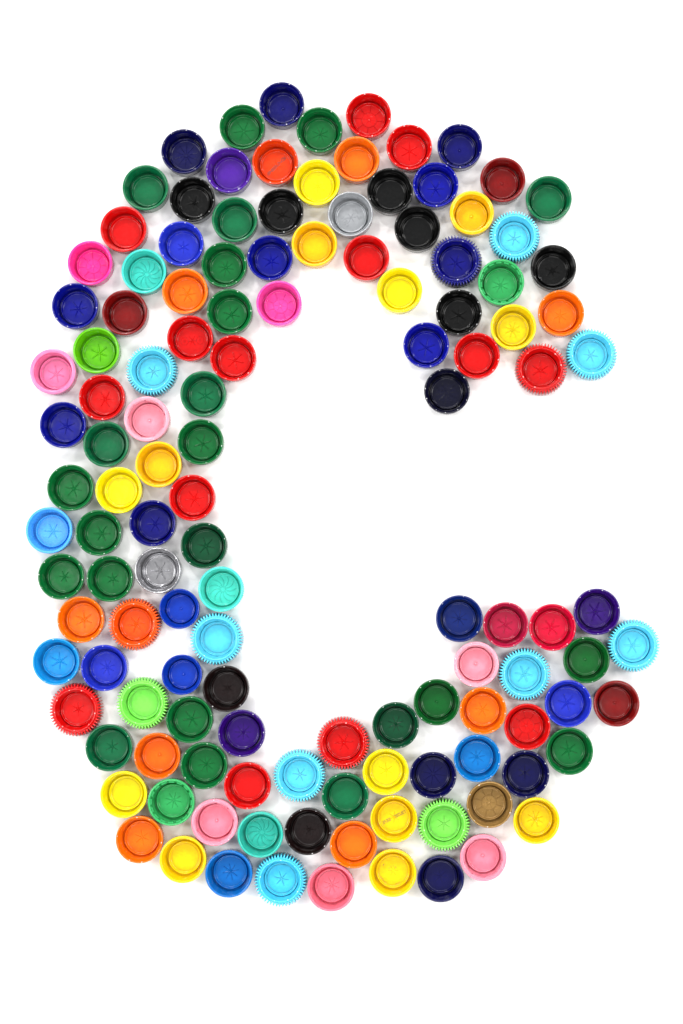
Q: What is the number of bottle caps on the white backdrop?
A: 127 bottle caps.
